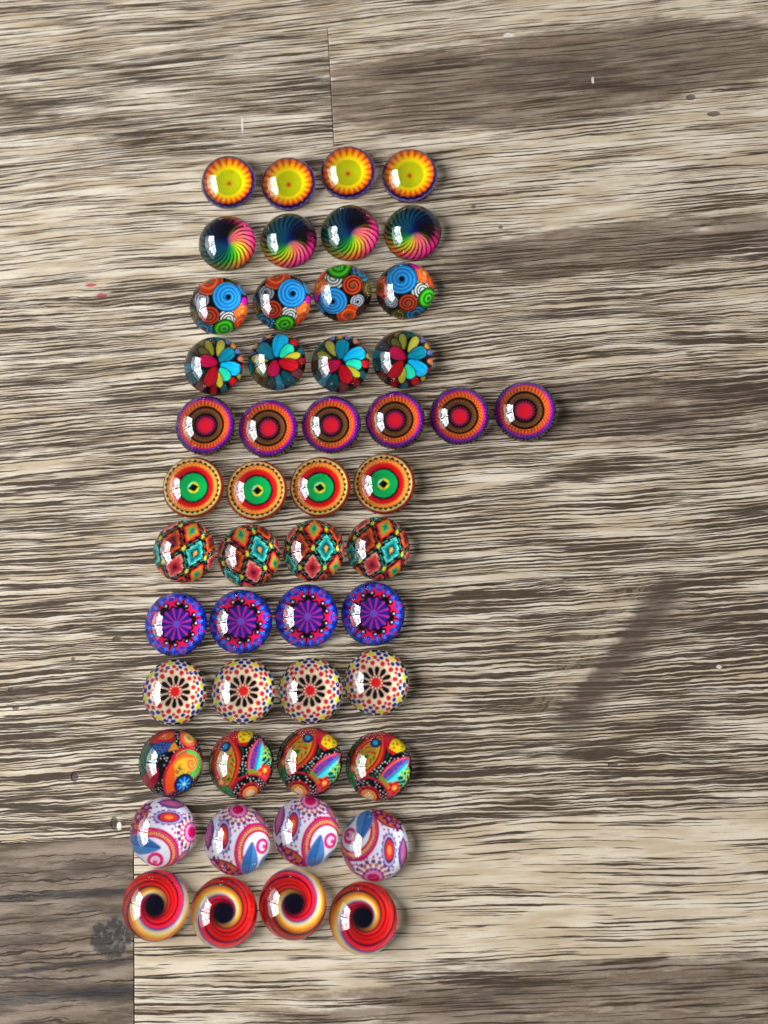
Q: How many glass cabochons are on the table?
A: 50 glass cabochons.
